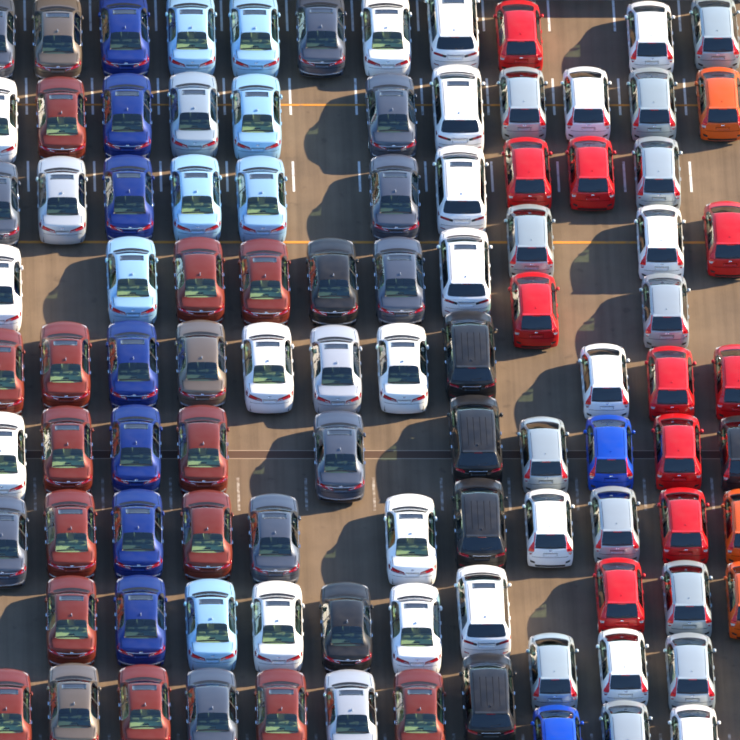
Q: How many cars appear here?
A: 100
